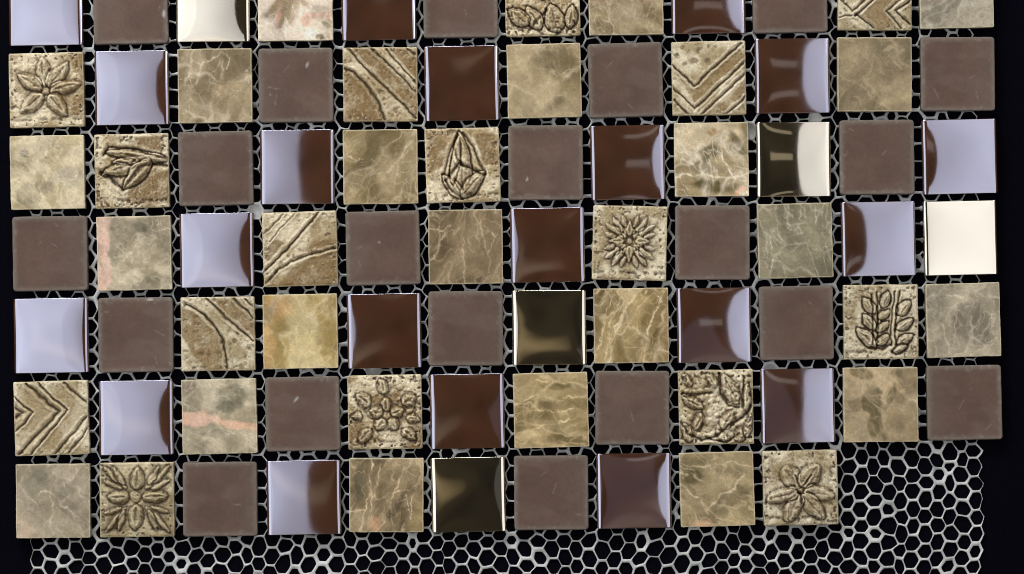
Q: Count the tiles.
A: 82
